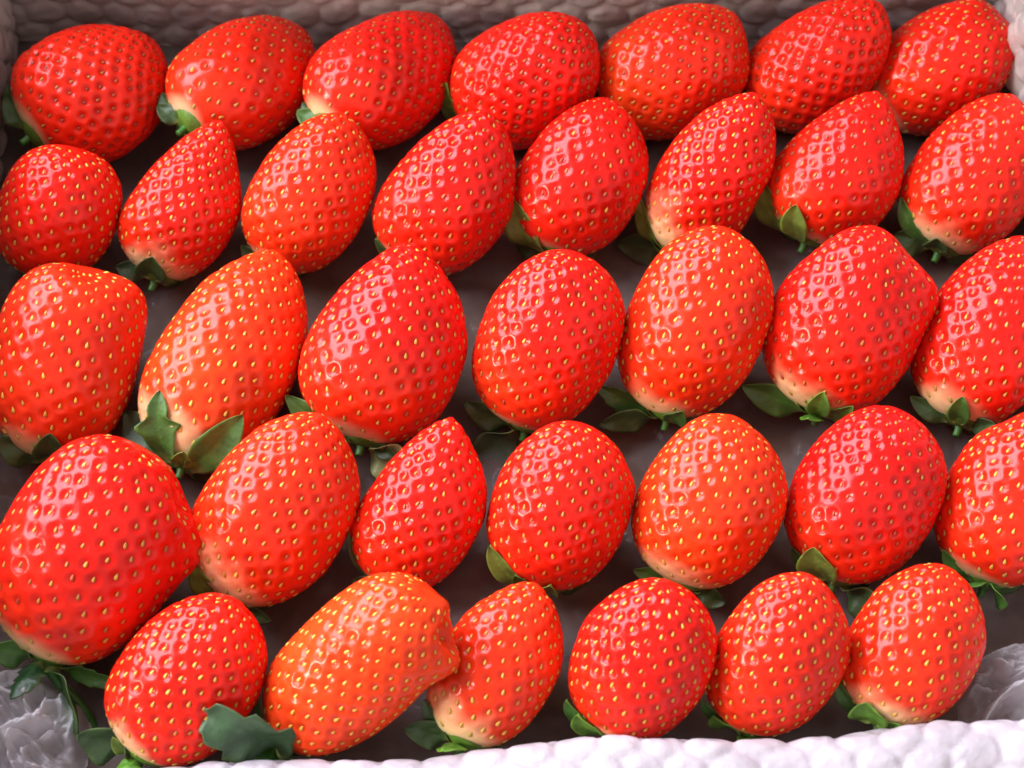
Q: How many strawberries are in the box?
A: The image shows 35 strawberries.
